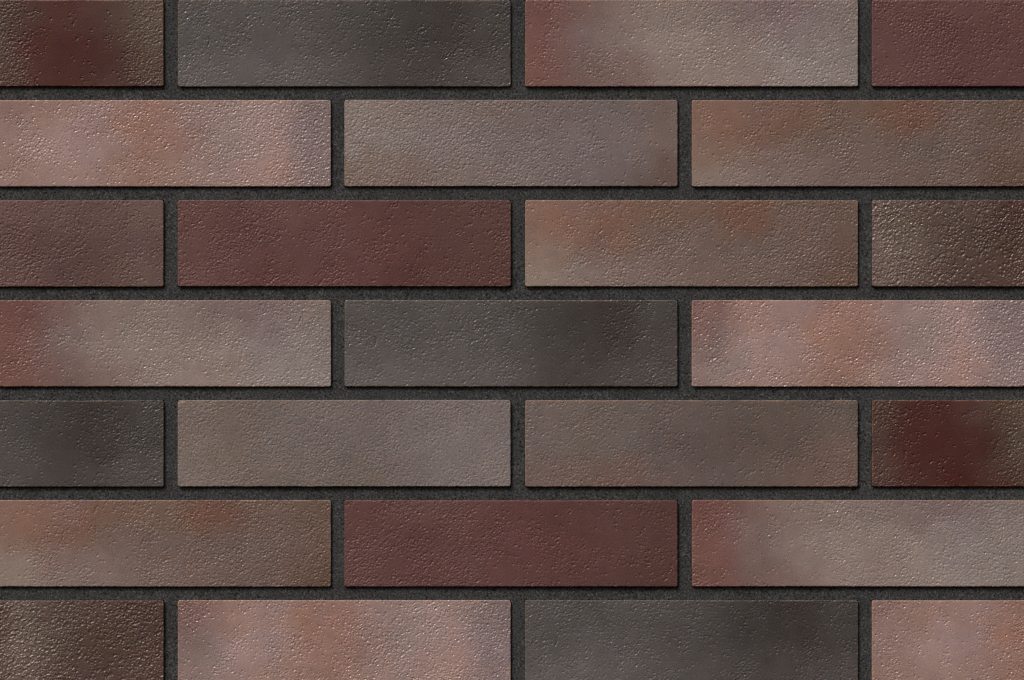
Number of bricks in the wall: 25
